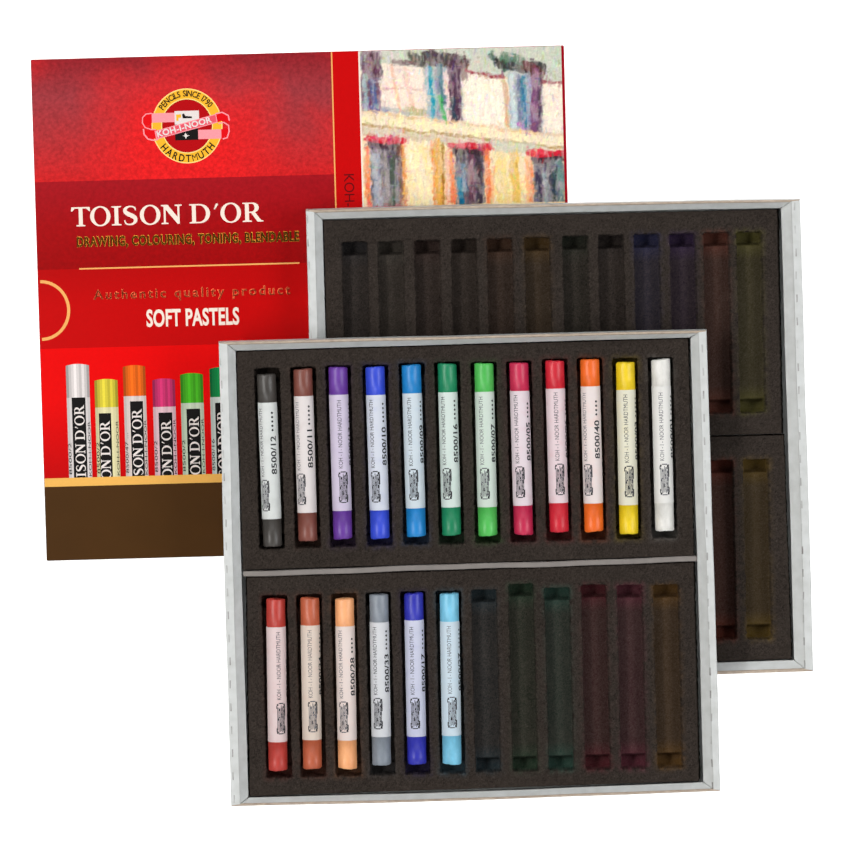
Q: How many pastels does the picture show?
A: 18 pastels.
